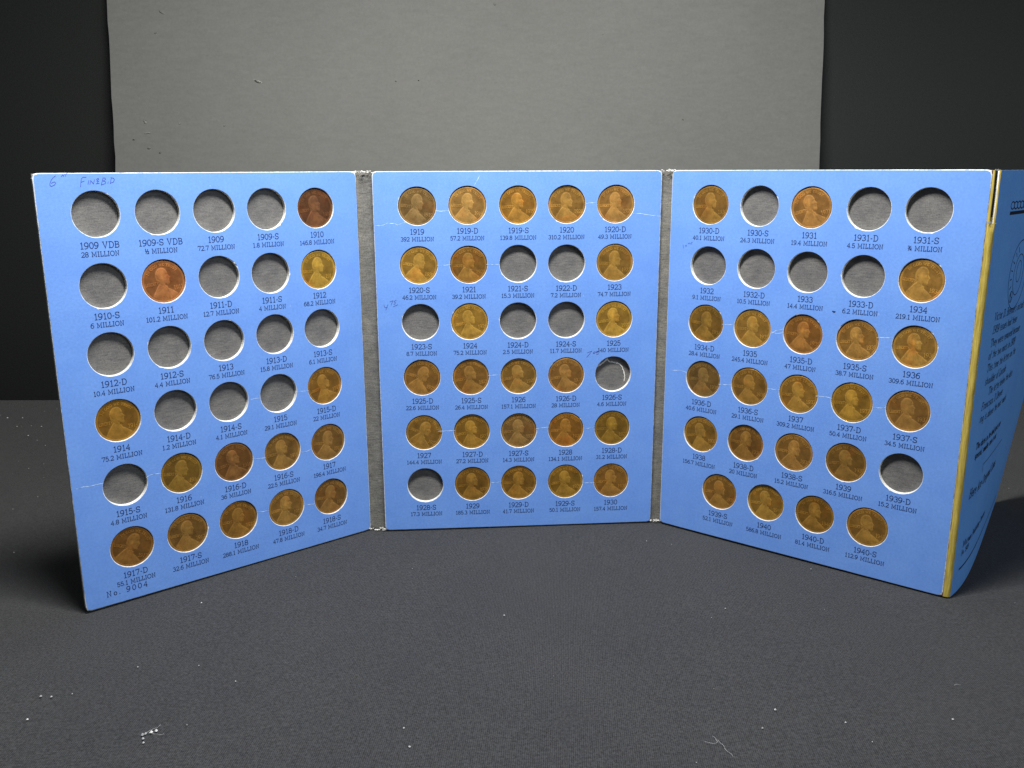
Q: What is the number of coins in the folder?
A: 58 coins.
